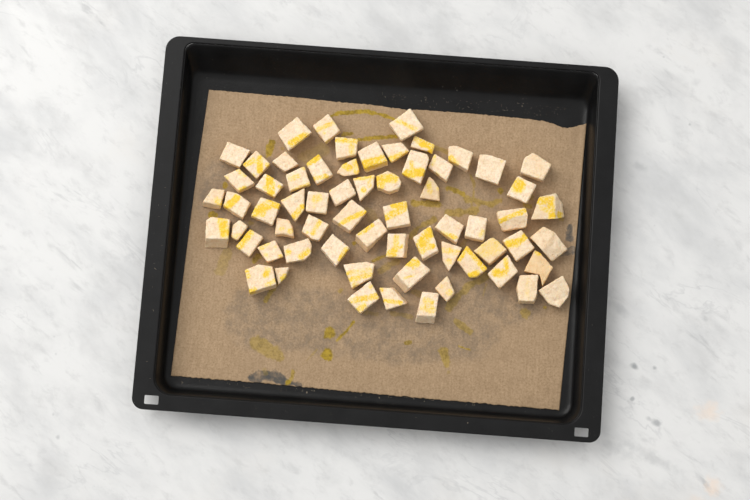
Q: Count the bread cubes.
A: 64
